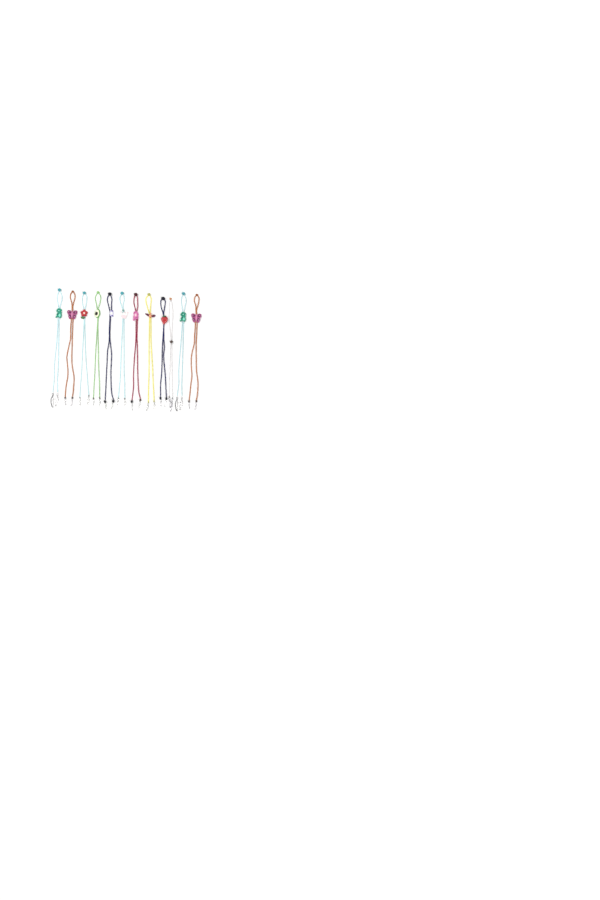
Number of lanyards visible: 12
